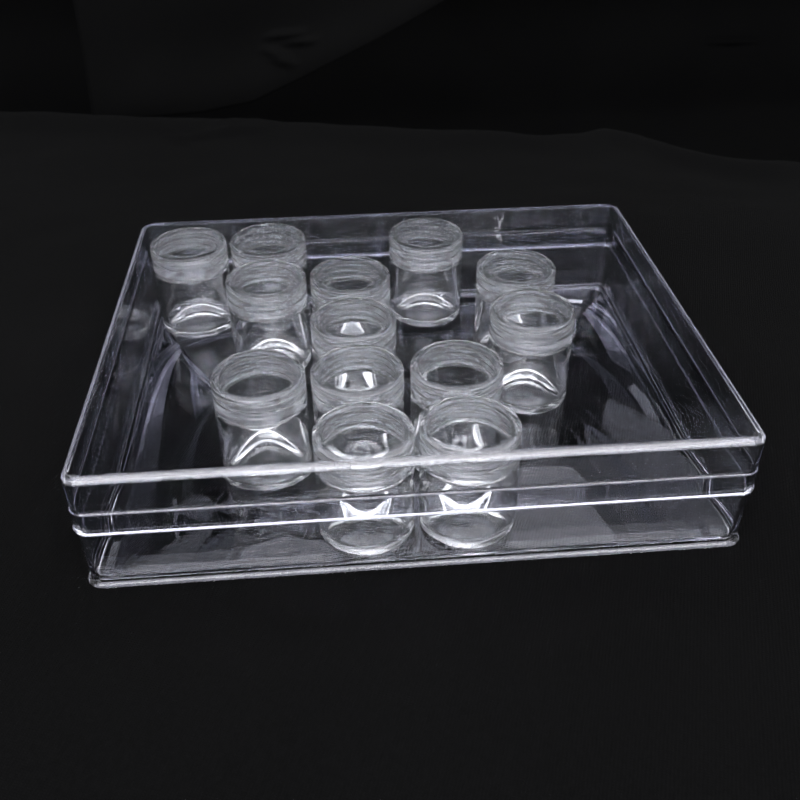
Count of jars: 13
